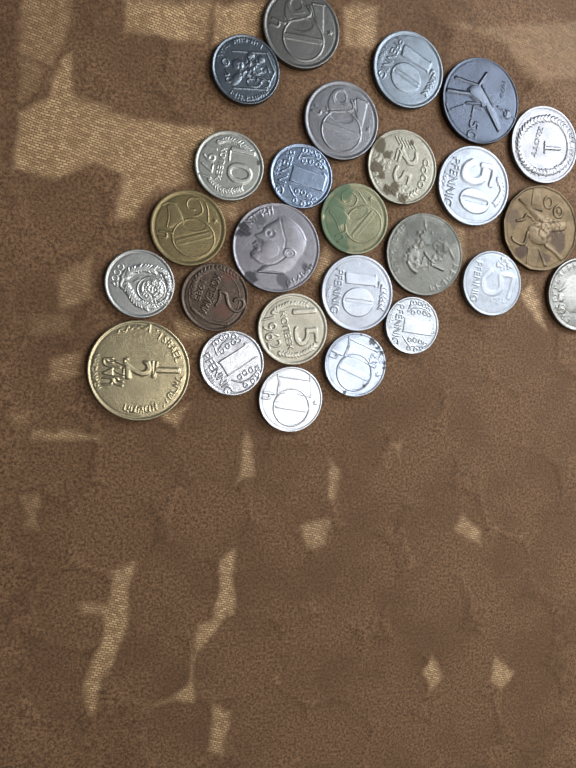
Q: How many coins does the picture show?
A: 26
